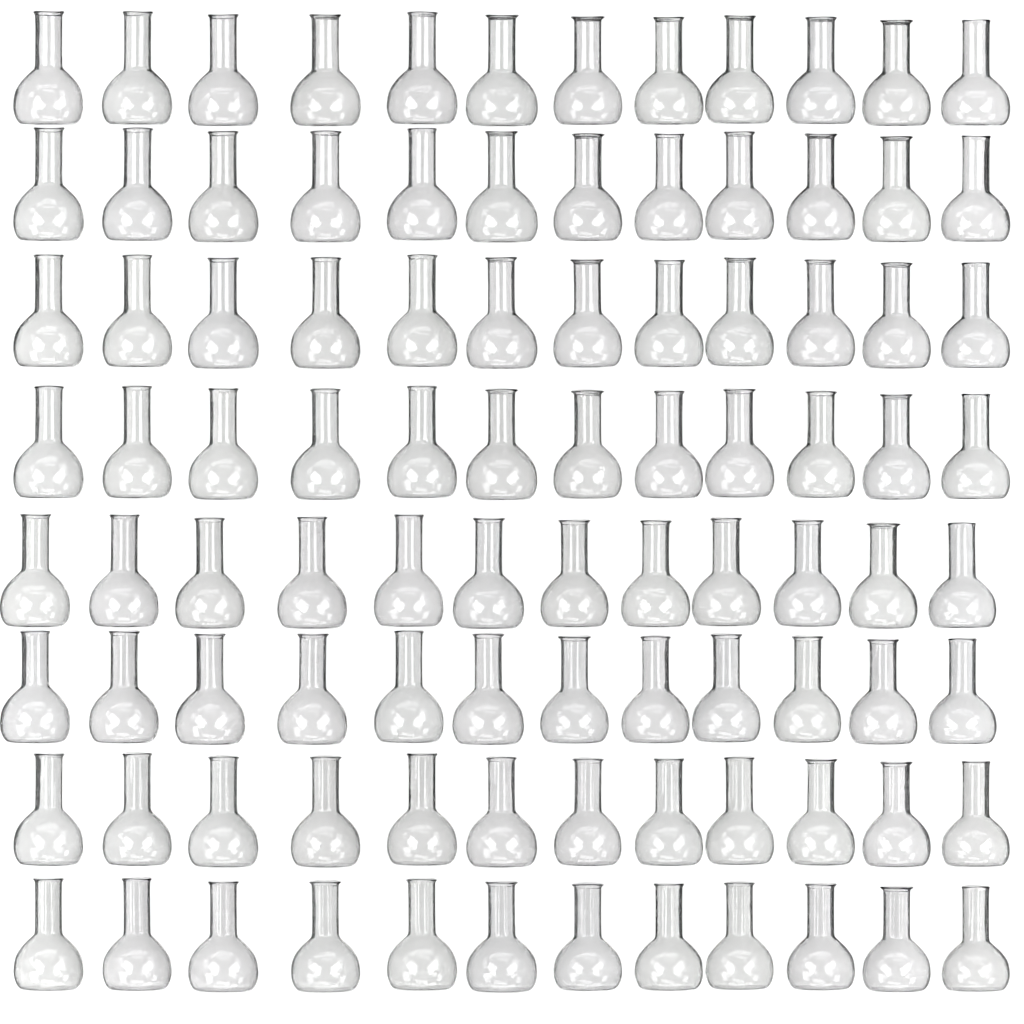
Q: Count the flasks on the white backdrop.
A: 96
